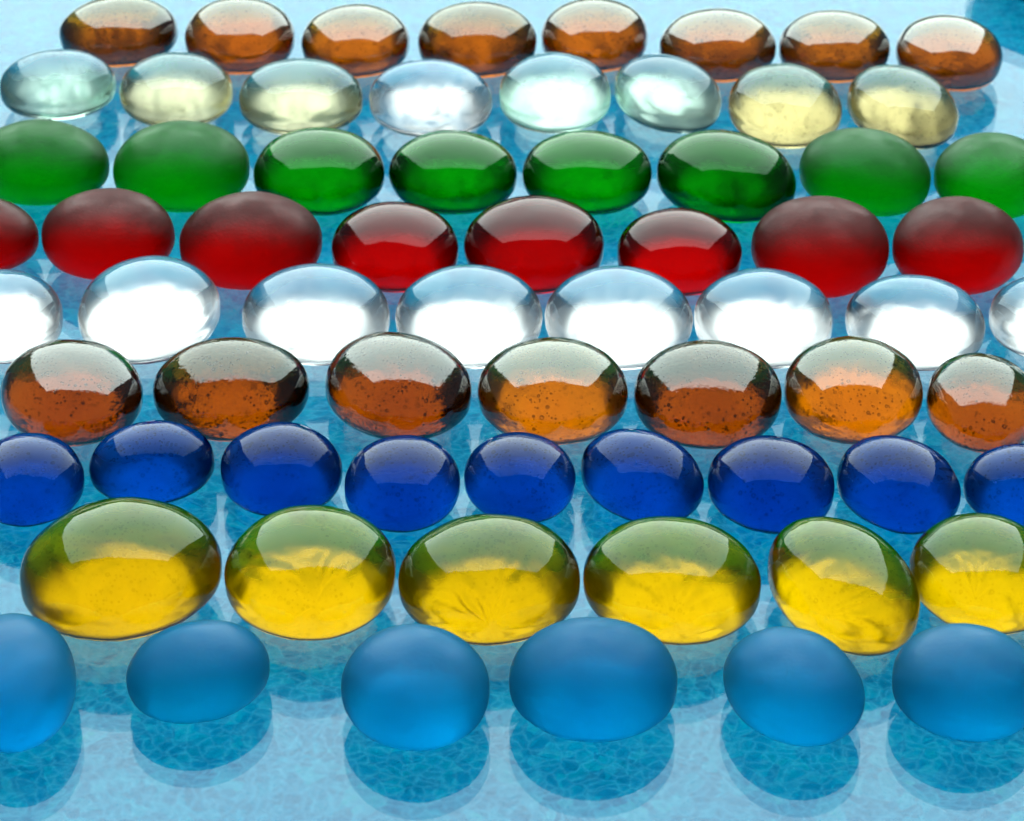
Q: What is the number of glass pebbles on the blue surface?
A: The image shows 68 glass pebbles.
